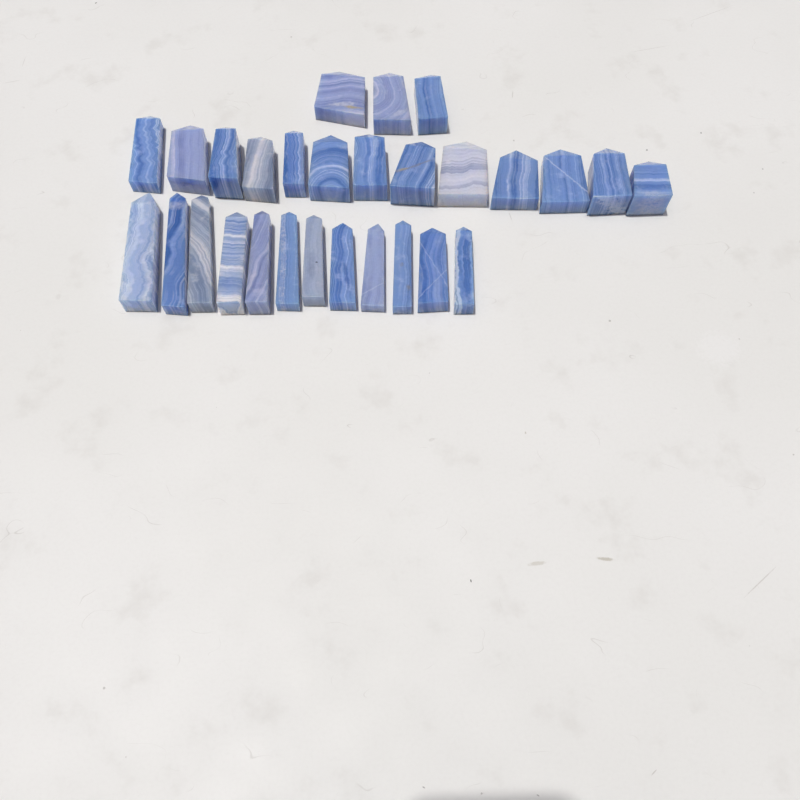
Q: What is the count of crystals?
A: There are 28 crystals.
